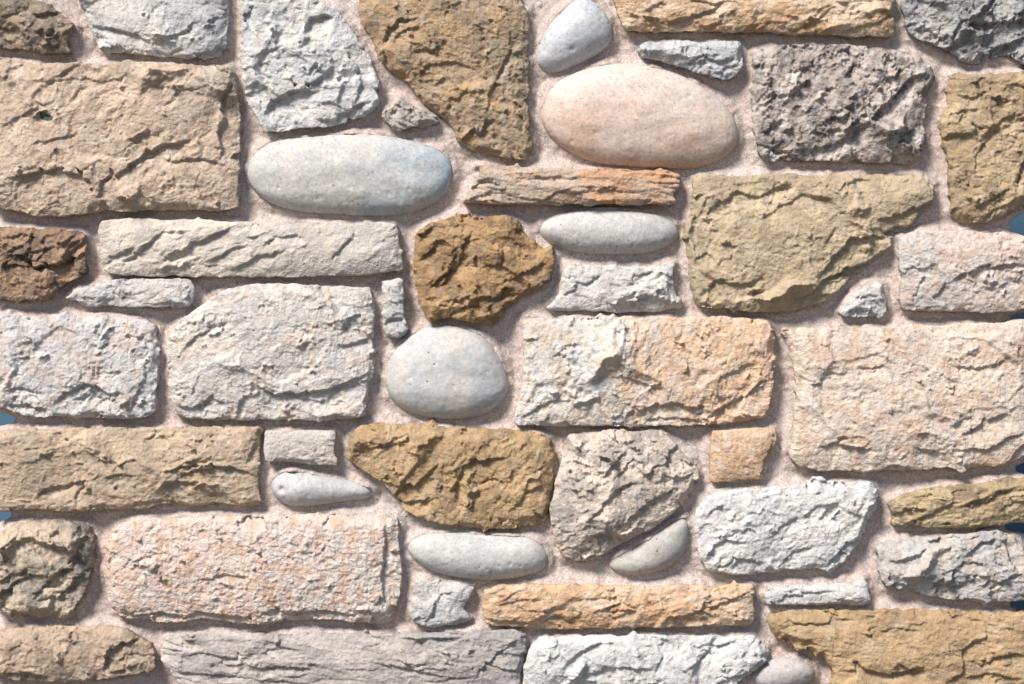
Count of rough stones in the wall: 42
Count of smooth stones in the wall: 9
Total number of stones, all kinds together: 51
